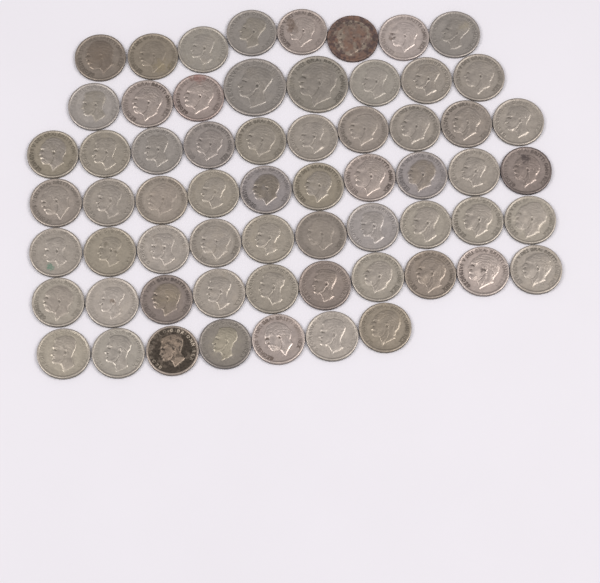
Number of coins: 63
